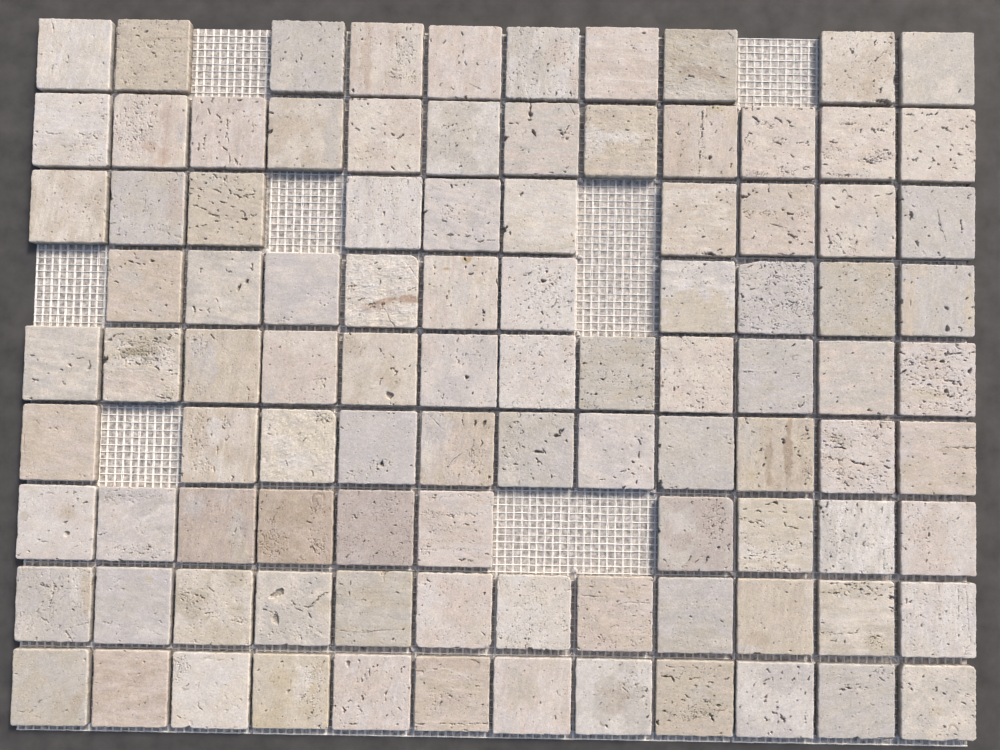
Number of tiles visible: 99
